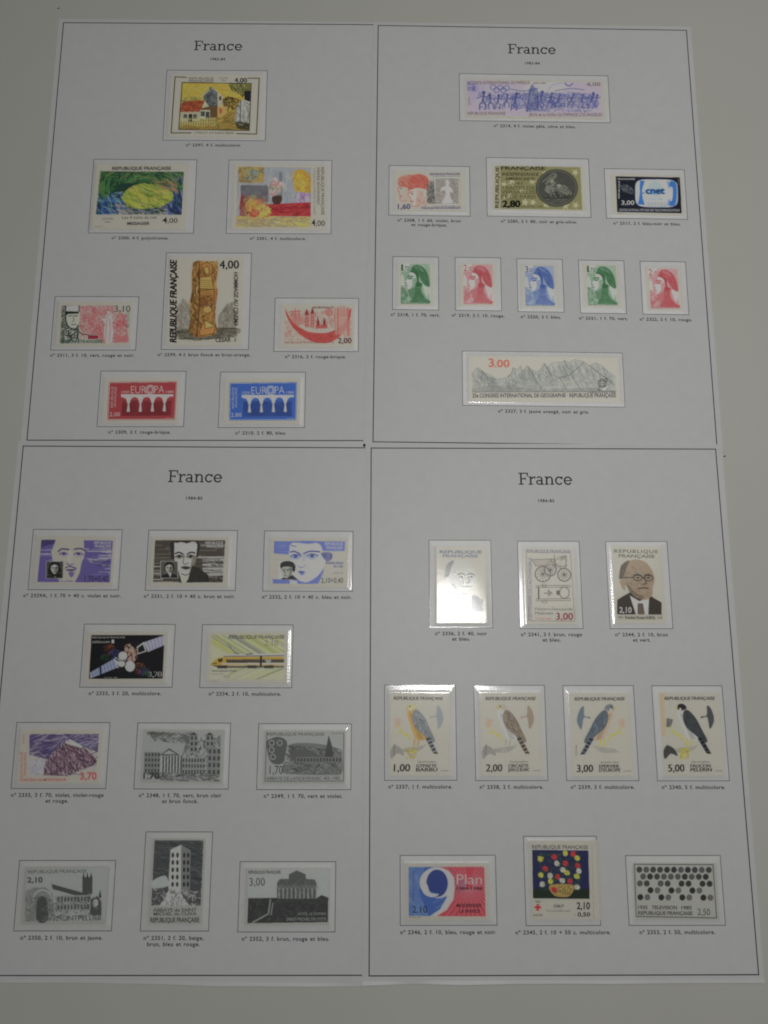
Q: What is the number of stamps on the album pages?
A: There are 39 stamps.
